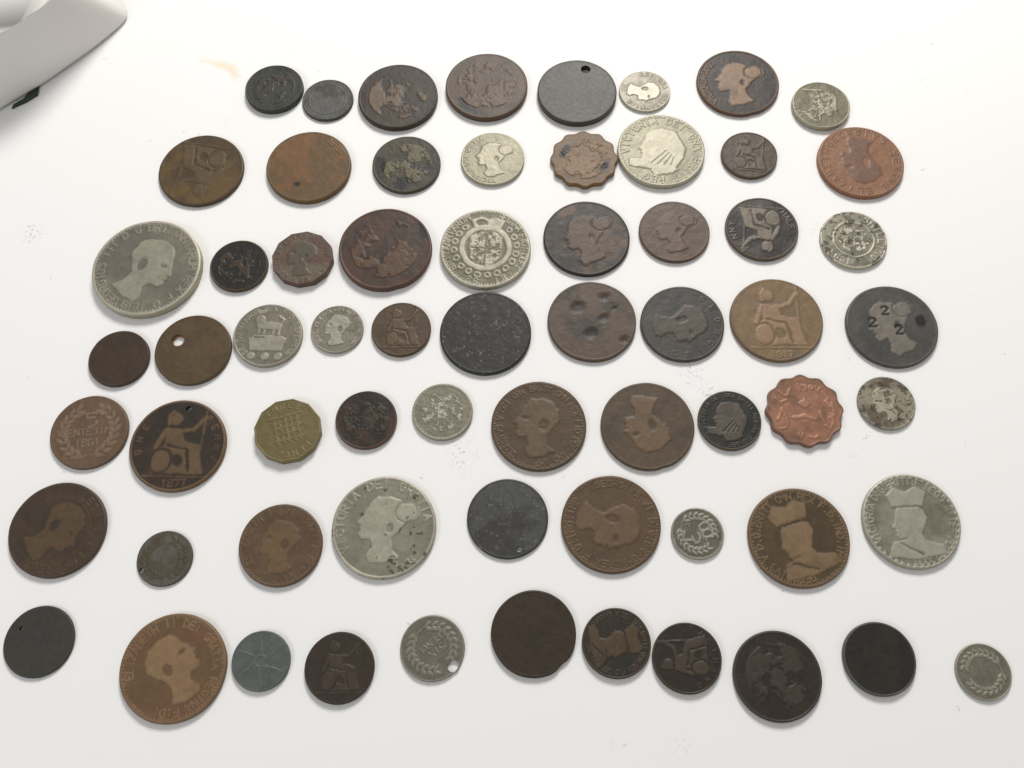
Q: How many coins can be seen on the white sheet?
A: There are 65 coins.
